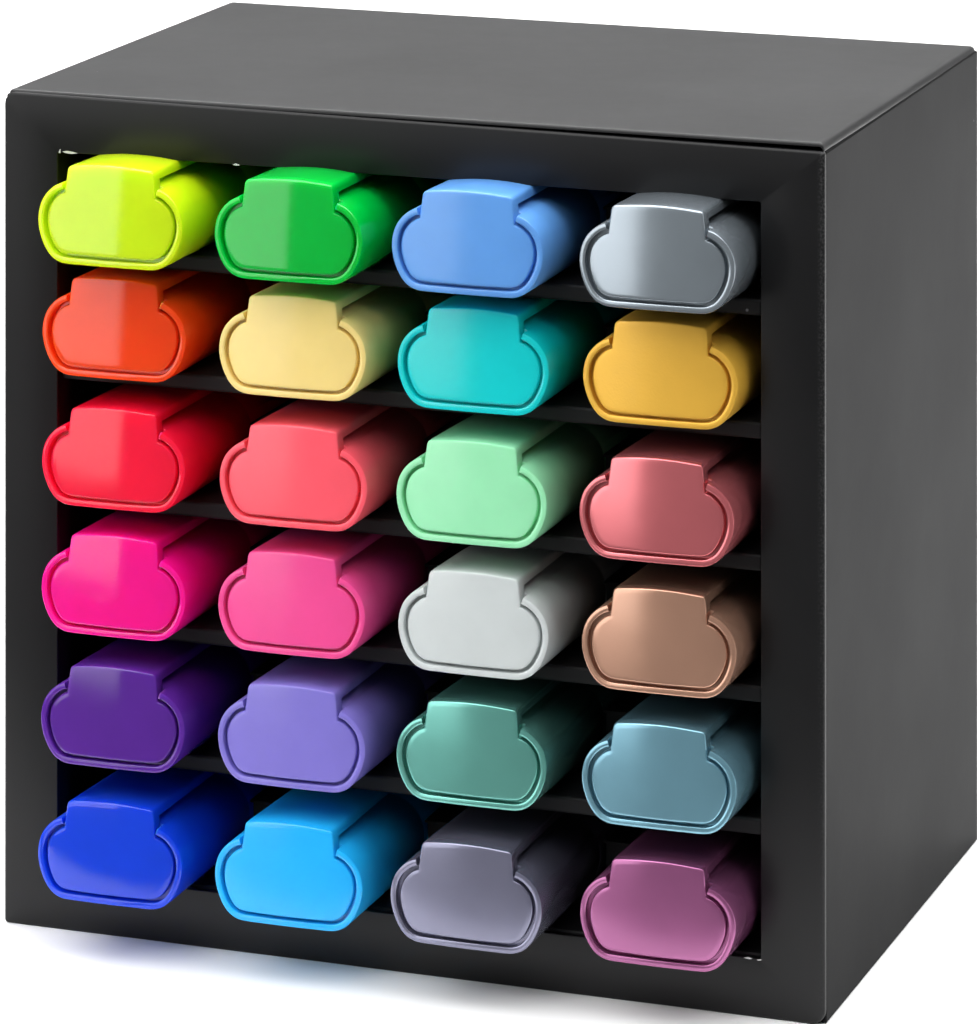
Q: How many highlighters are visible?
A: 24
